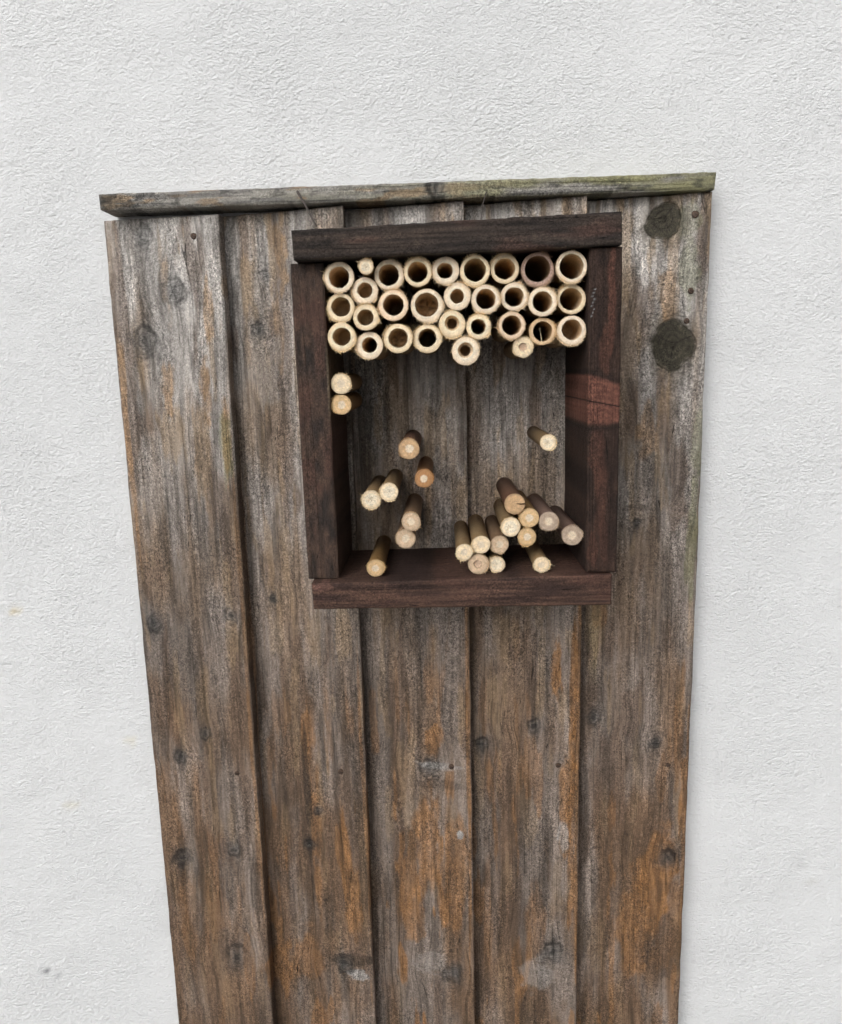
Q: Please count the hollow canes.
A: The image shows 28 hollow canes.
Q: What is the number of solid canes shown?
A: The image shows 24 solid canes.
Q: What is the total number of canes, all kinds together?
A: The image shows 52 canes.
